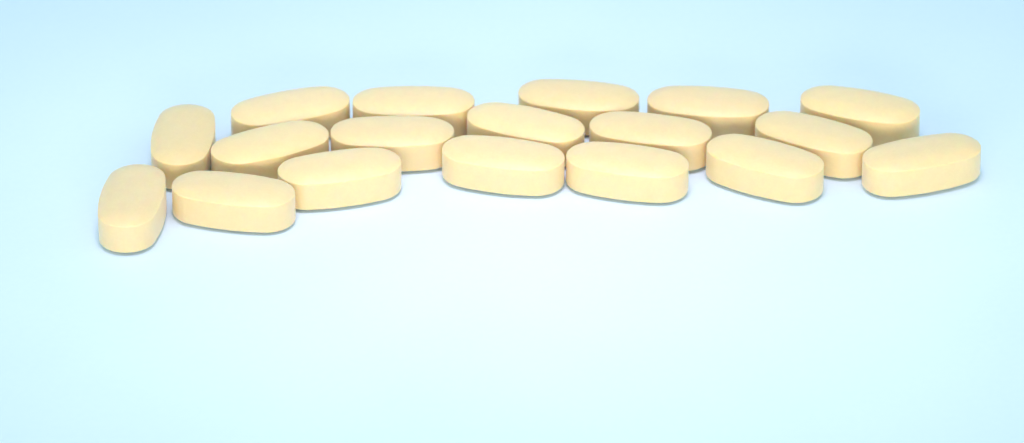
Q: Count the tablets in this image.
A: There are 18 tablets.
